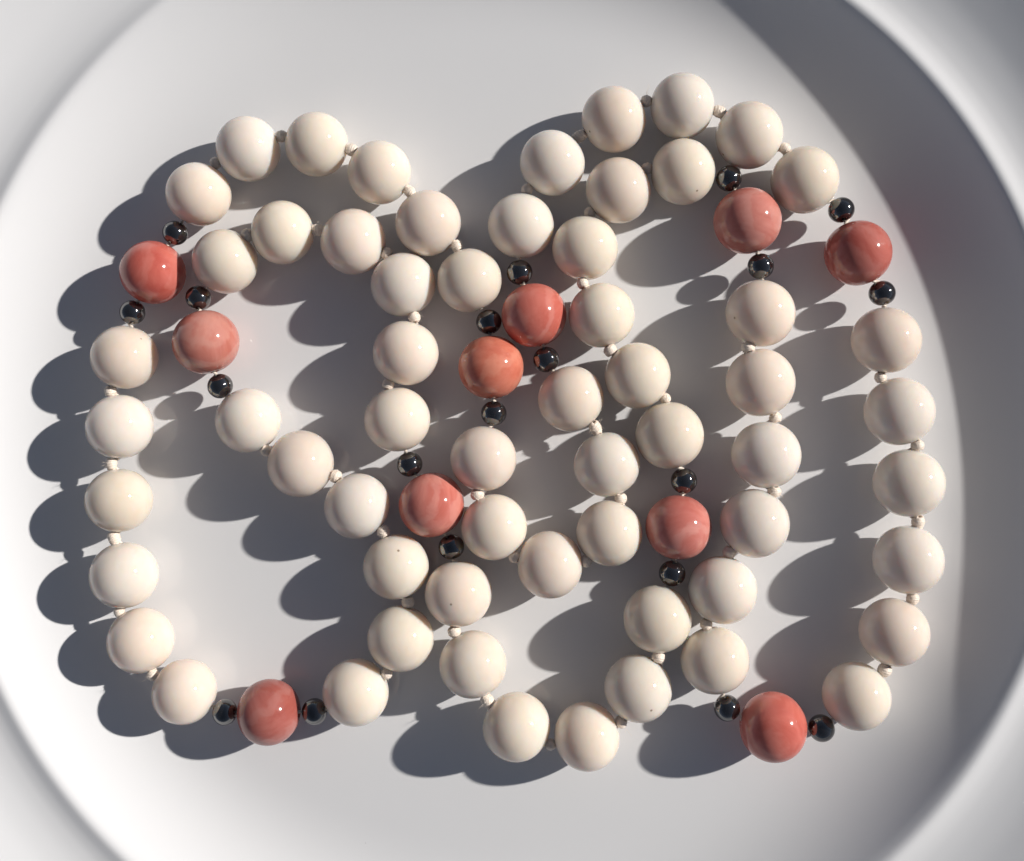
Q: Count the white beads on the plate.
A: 60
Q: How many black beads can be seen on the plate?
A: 20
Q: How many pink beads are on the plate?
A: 10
